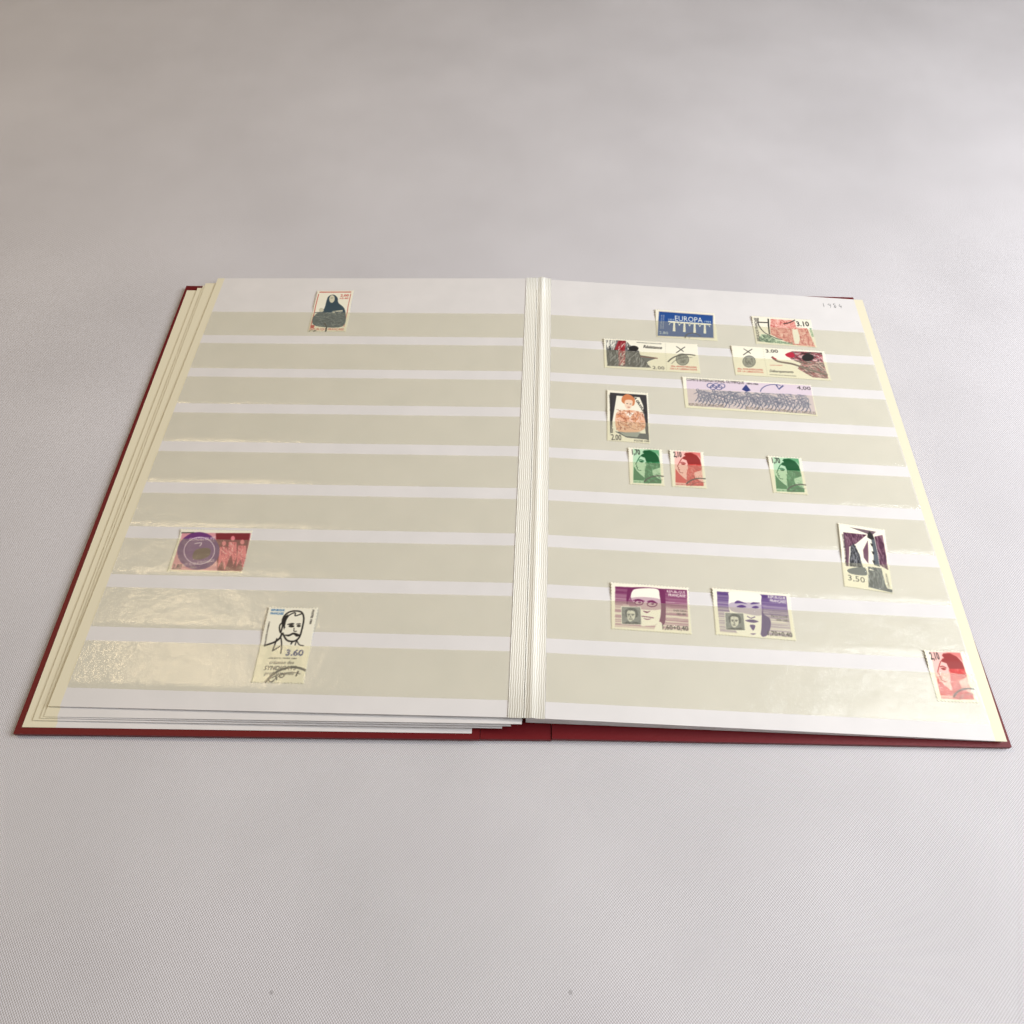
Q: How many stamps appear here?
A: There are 16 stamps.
